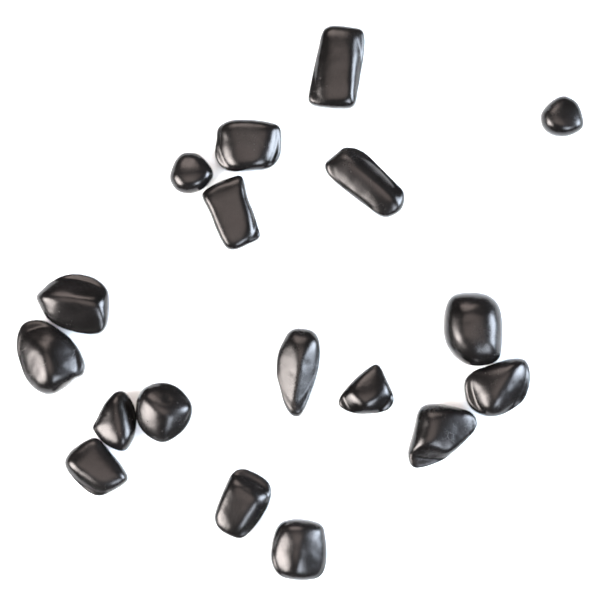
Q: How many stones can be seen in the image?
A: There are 18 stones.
